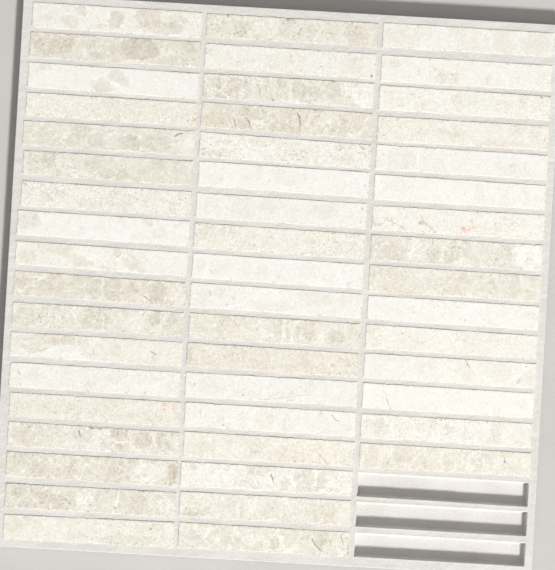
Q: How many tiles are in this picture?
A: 51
